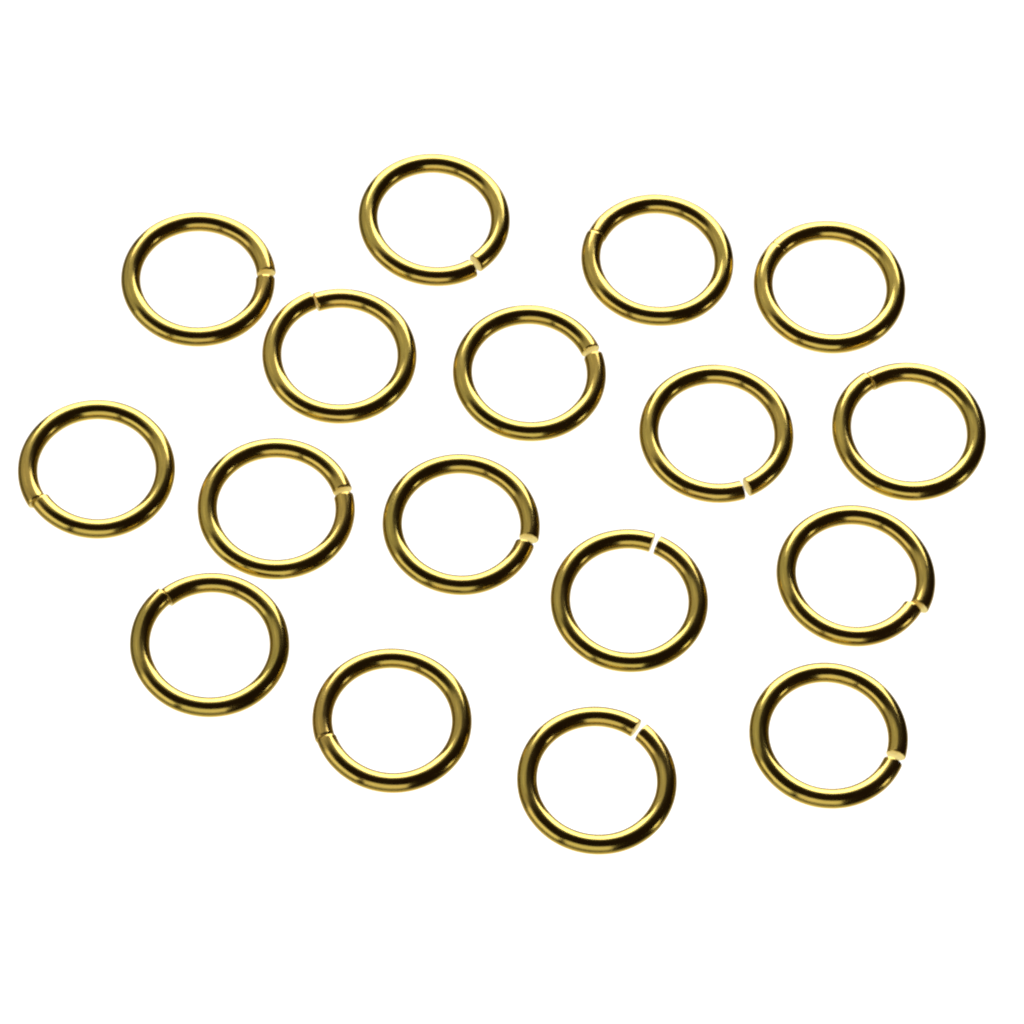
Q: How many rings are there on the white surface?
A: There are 17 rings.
